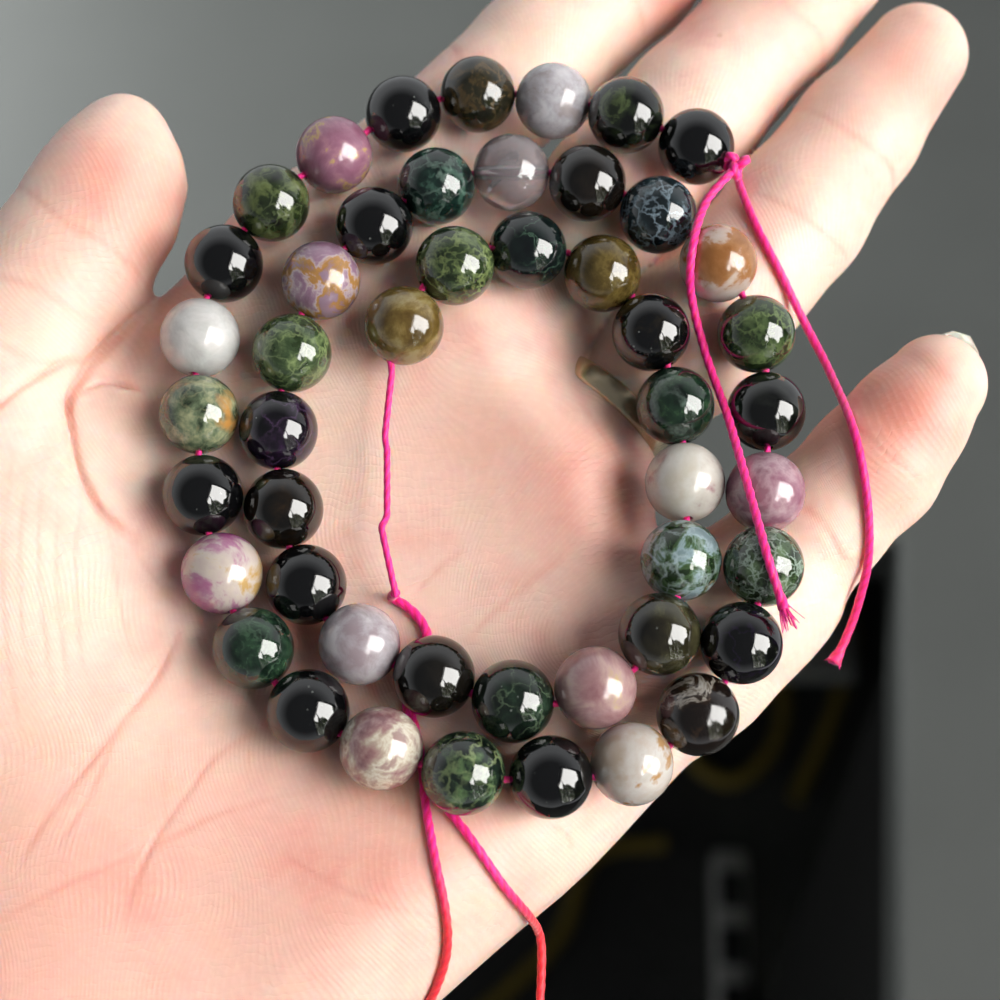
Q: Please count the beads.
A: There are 48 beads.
